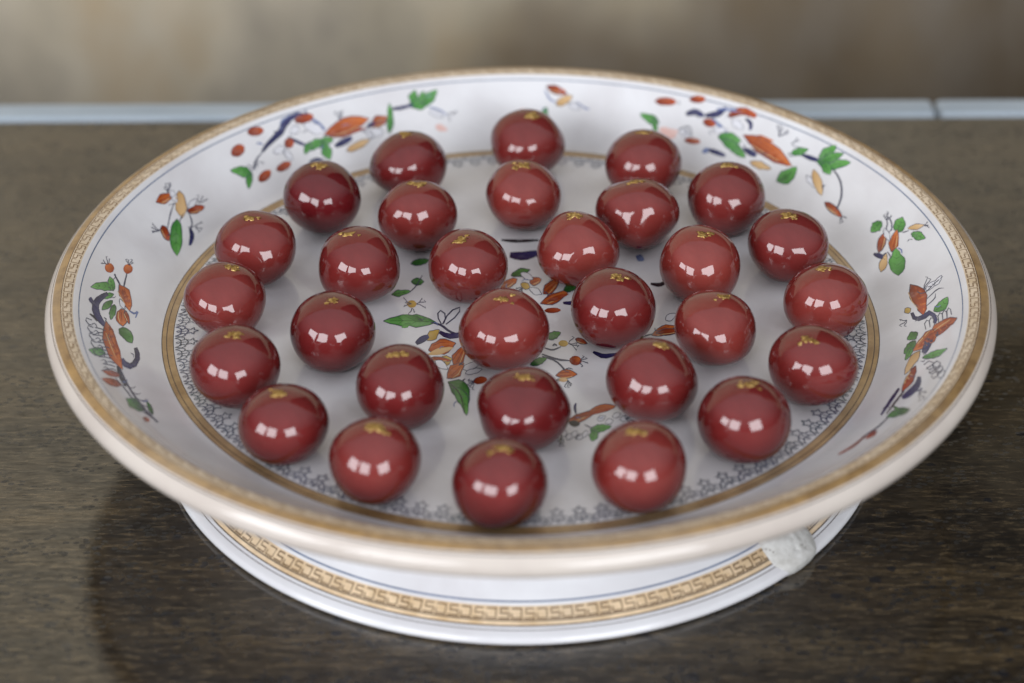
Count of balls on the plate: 30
